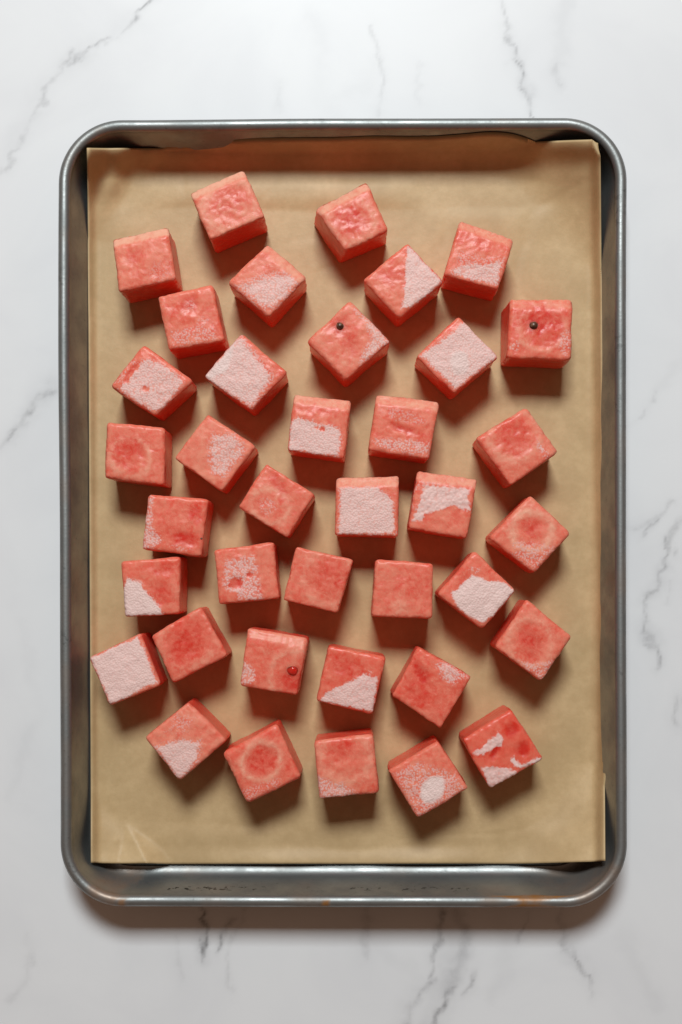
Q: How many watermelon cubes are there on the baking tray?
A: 38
